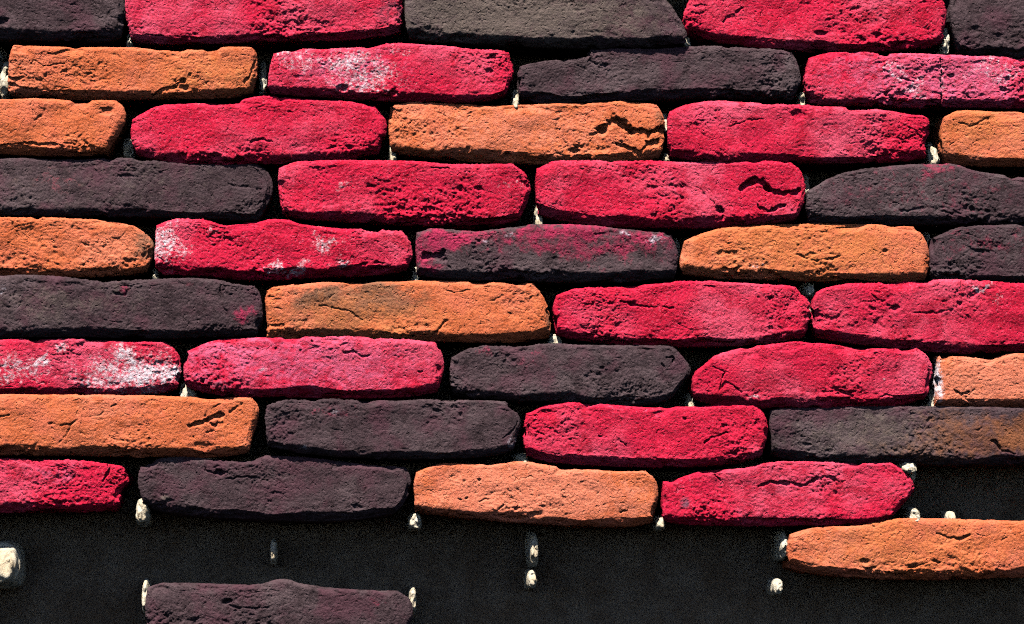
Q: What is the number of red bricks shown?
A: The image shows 17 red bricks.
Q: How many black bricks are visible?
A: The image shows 14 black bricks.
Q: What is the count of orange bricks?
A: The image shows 11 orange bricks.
